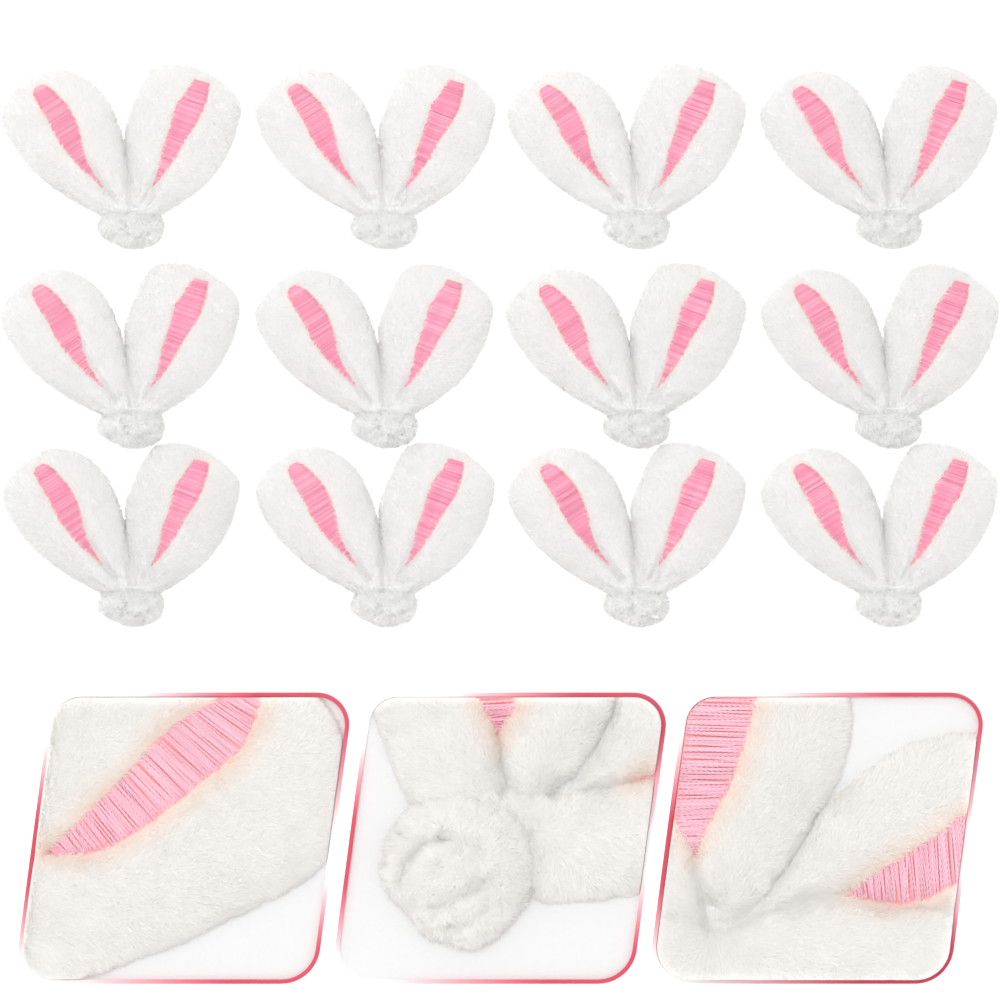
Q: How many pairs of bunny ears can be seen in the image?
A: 12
